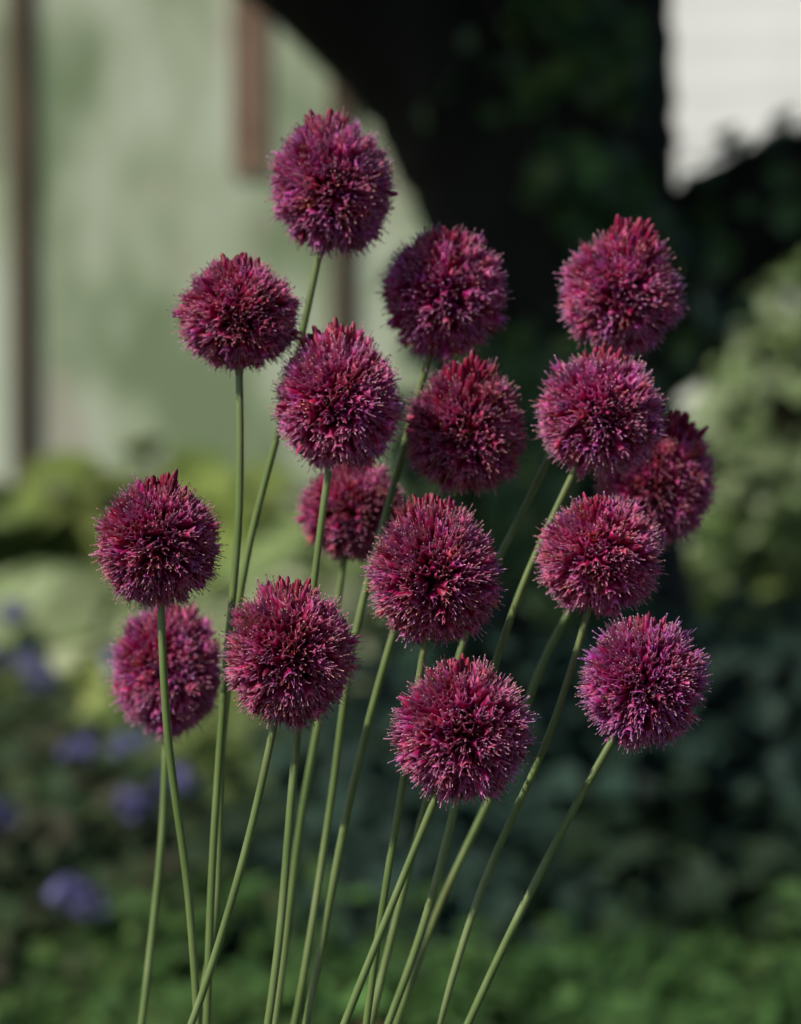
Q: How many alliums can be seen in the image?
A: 16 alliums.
